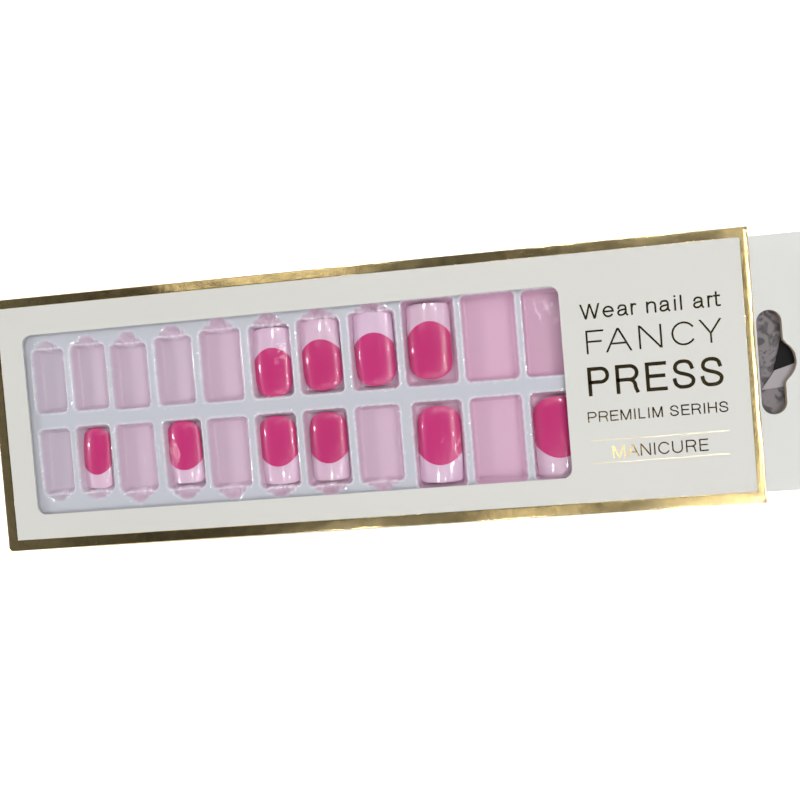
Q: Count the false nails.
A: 10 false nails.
